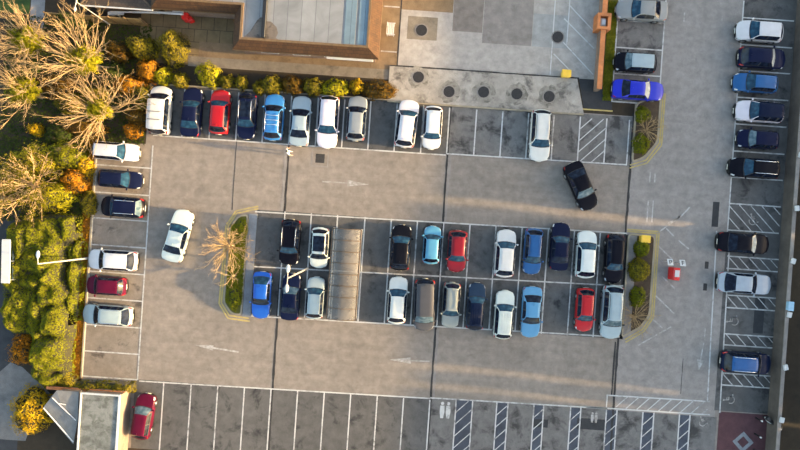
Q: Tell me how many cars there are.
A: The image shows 53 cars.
